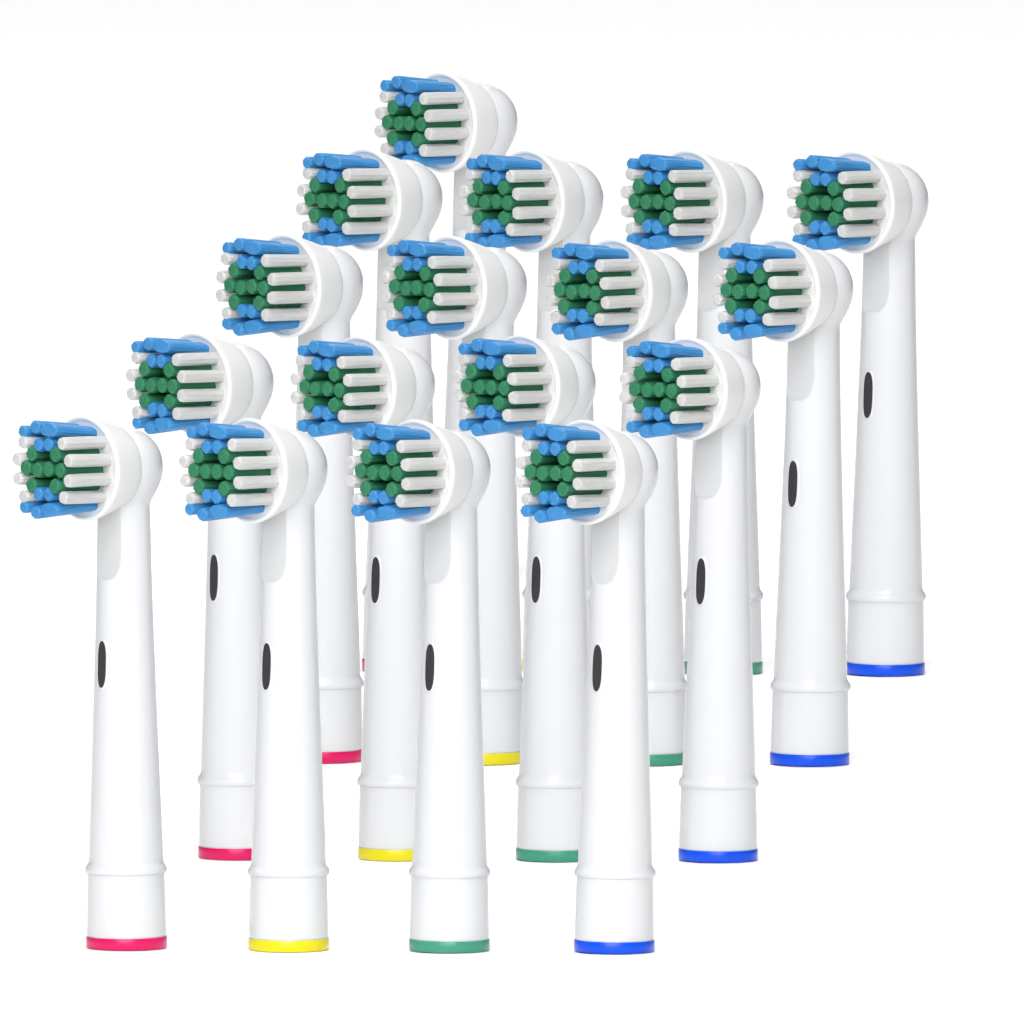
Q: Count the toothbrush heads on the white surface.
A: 17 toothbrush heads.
